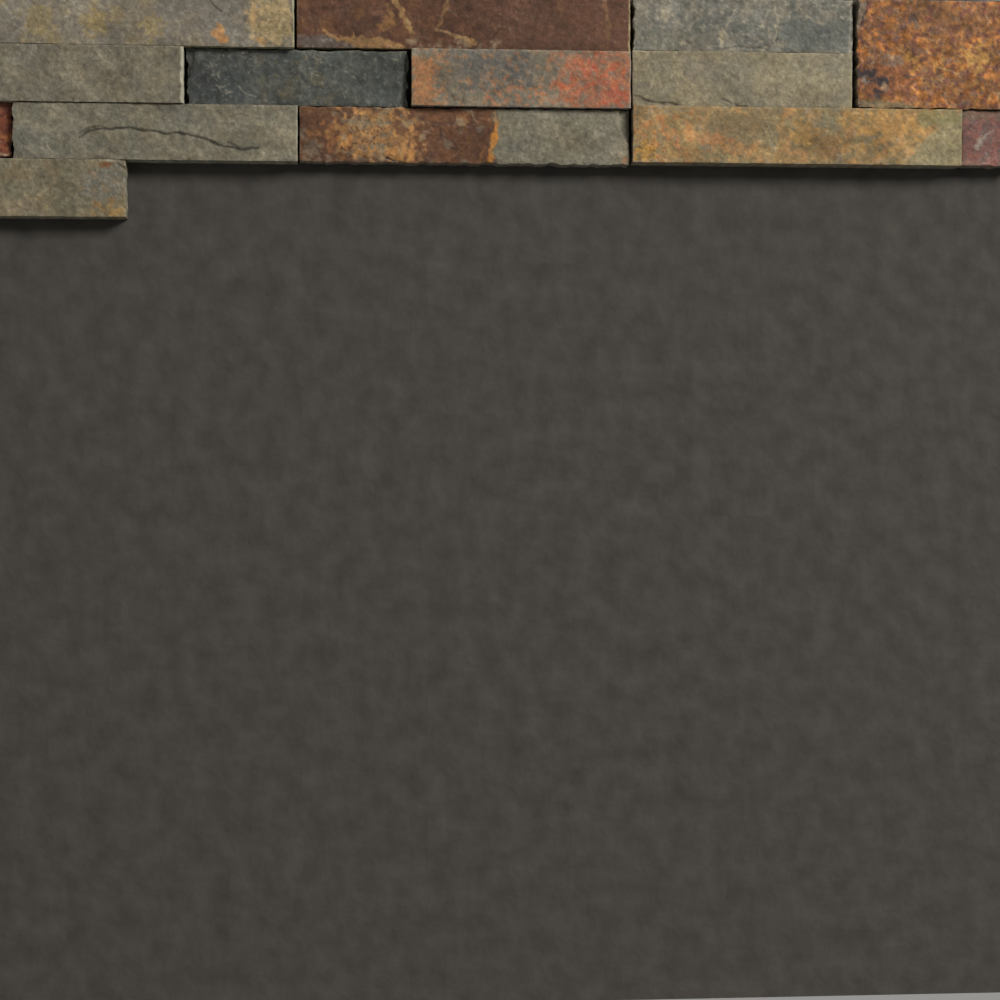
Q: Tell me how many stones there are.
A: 14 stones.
